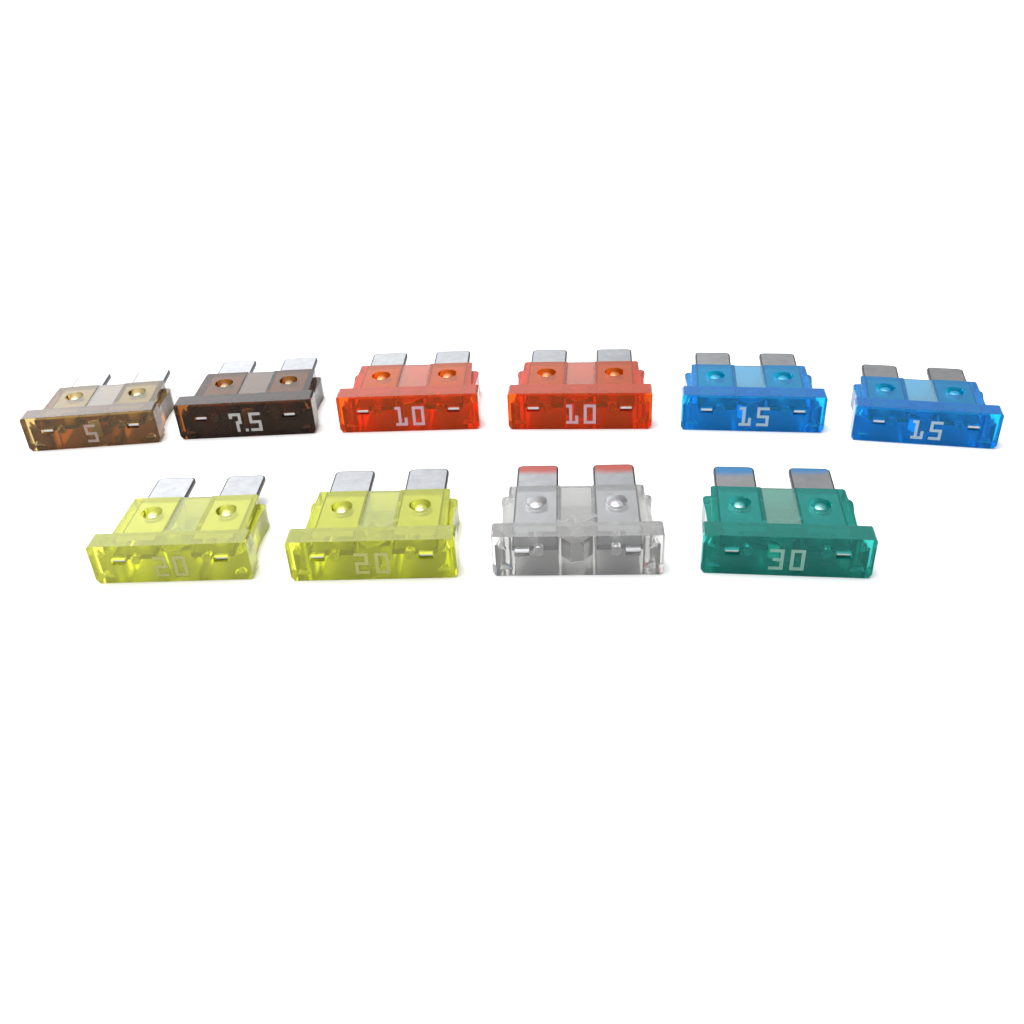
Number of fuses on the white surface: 10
